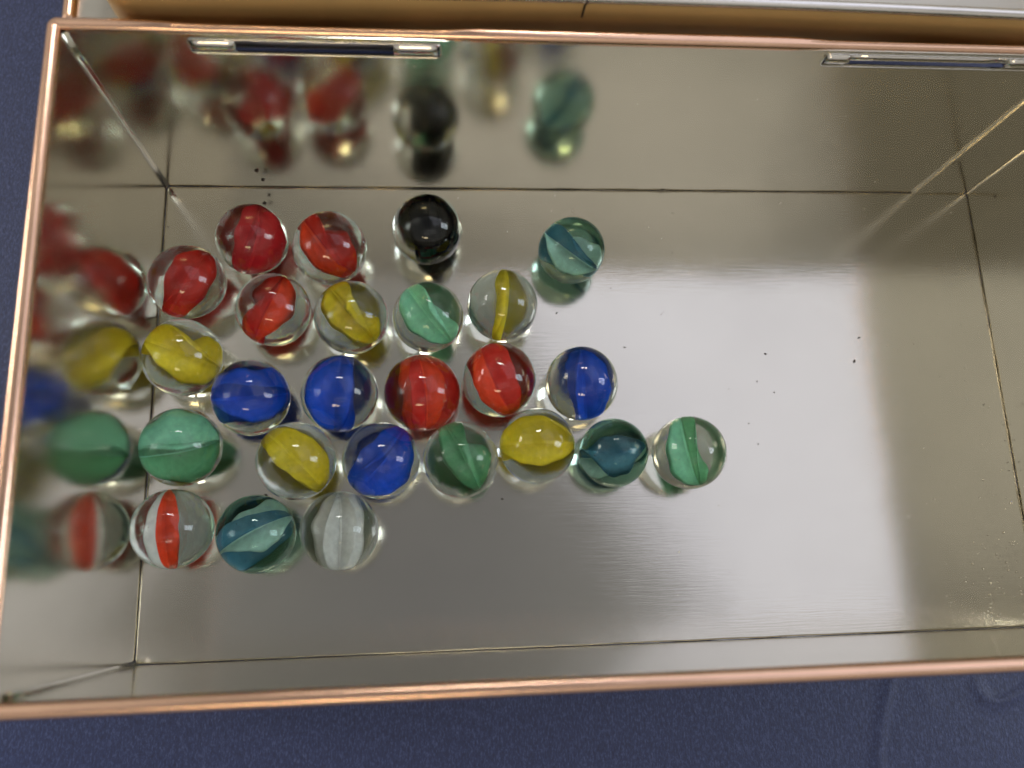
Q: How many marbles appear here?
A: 25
